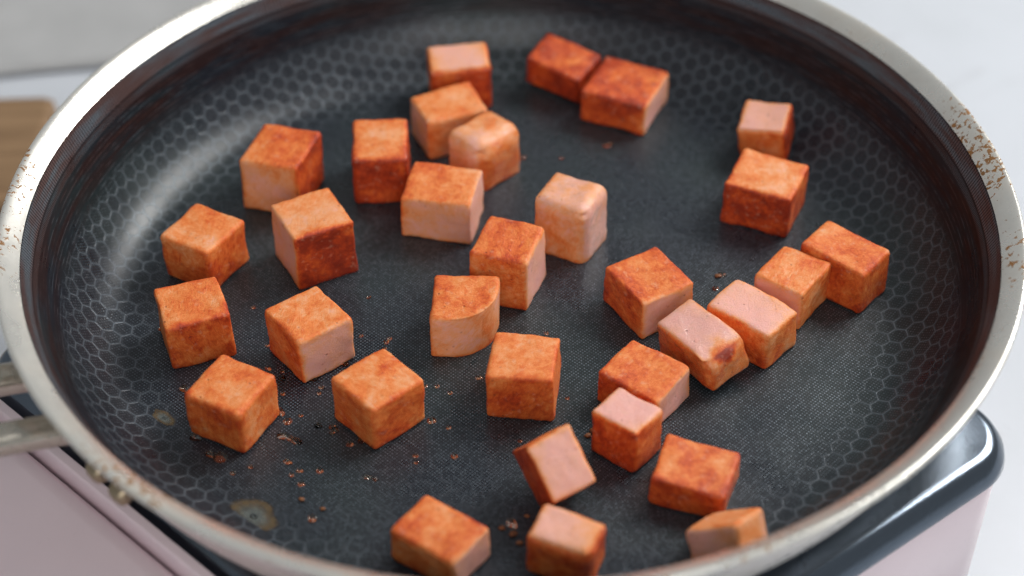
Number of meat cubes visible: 32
